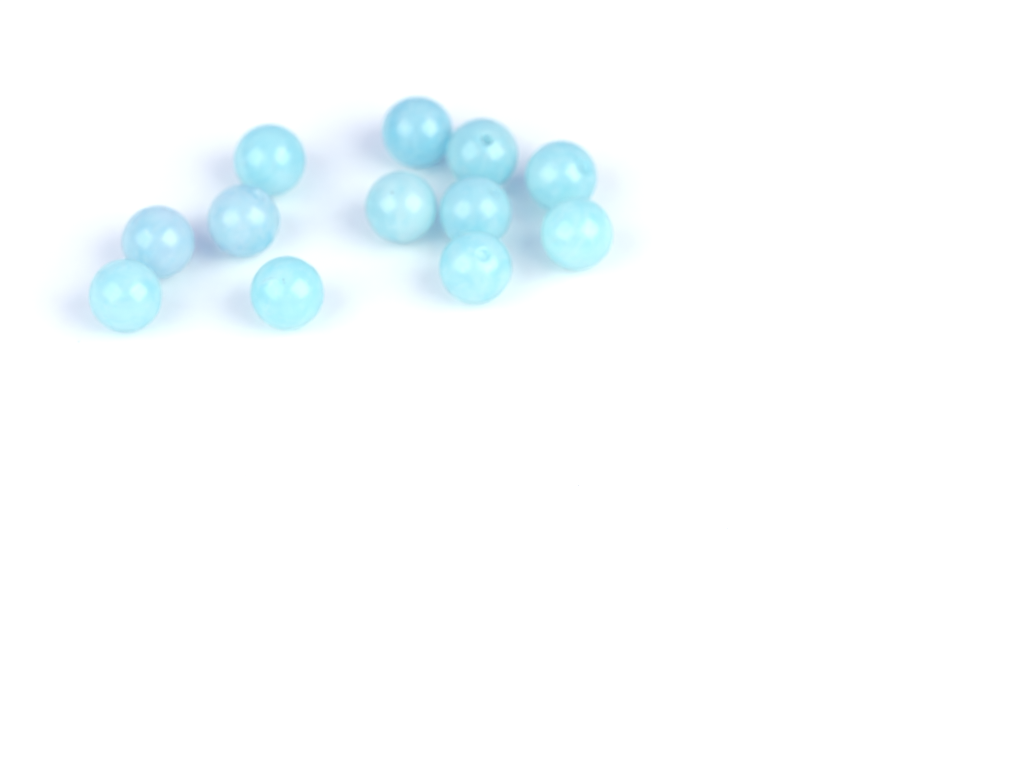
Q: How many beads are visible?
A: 12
